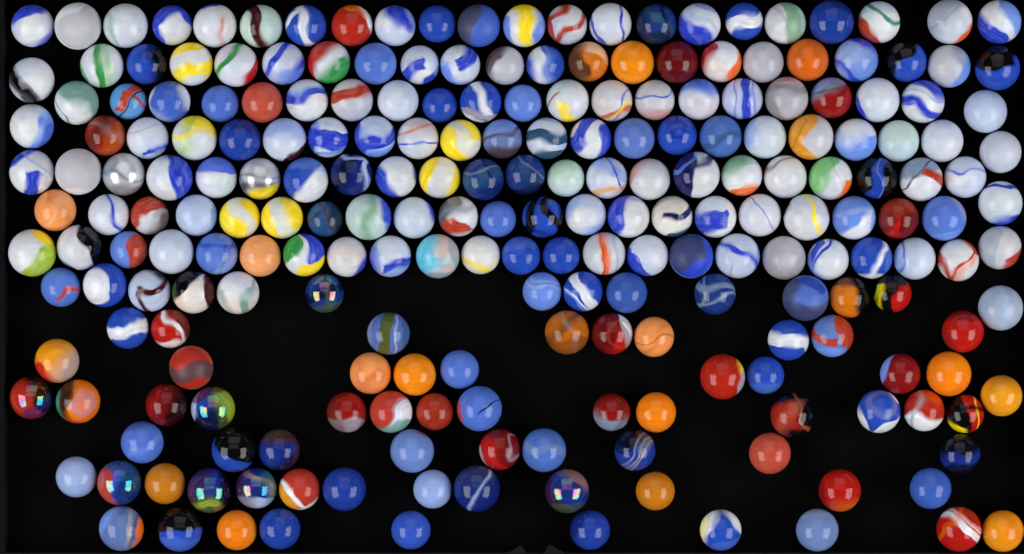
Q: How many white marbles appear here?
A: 108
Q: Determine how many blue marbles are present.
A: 79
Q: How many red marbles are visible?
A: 27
